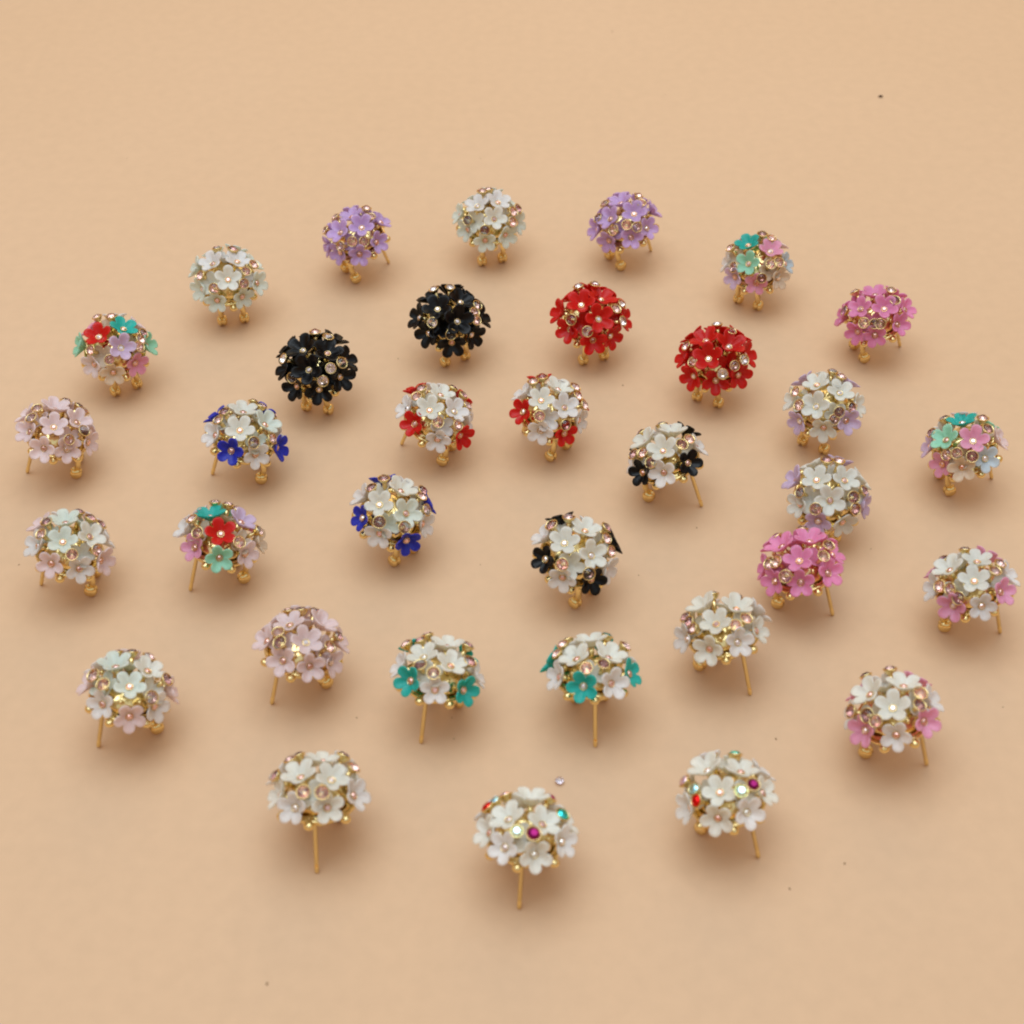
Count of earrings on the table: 34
